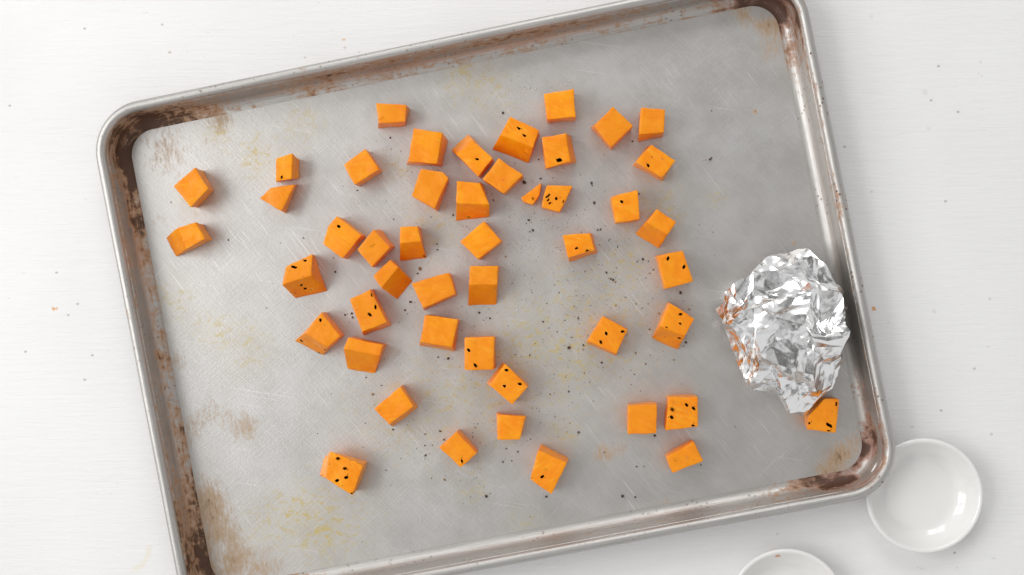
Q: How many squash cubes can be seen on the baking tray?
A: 48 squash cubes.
